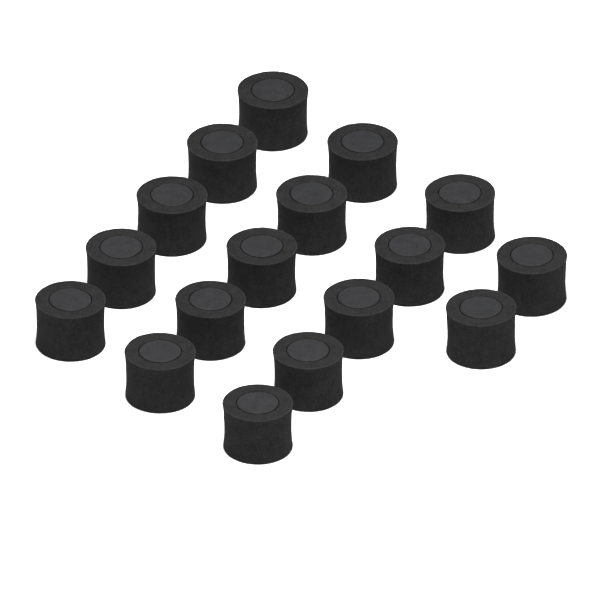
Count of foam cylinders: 17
